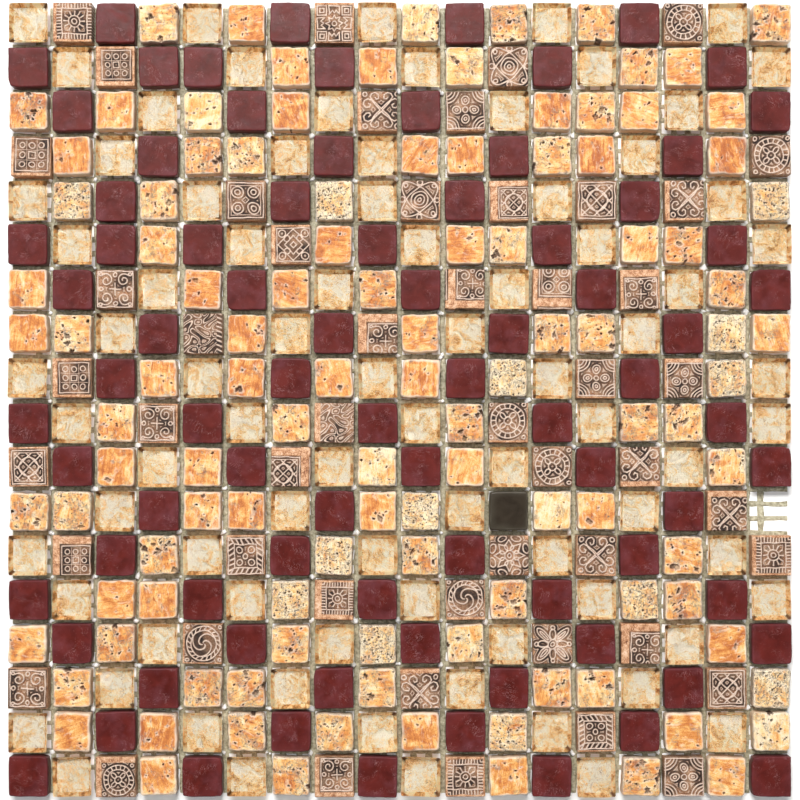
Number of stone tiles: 110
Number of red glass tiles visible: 81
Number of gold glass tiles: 81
